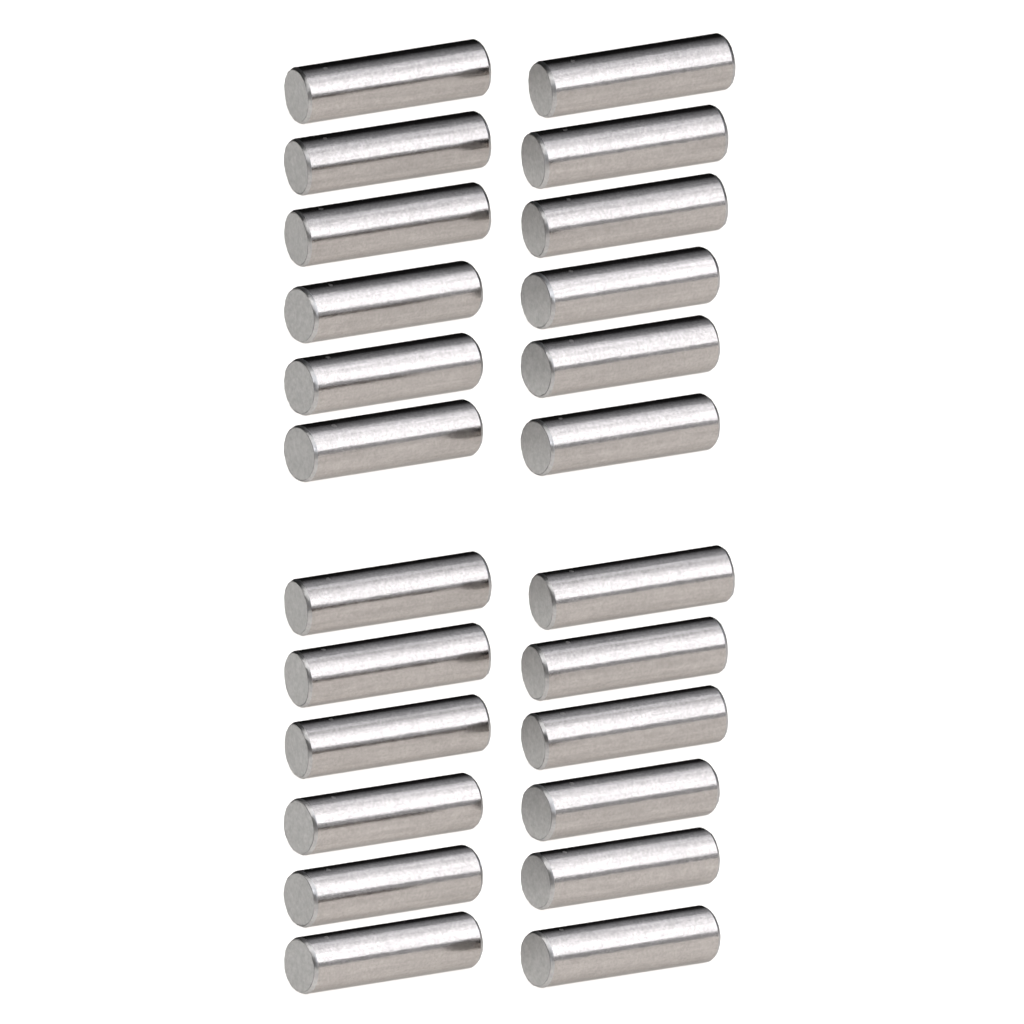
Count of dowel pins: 24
